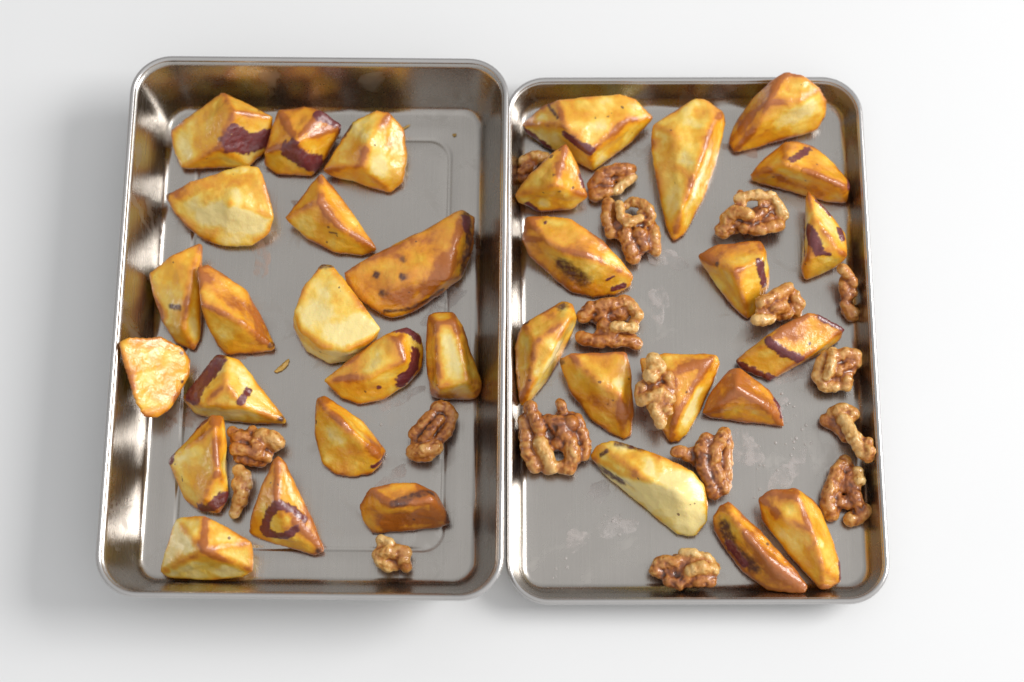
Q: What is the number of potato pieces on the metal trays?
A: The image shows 34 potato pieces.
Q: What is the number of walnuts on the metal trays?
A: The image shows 18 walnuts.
